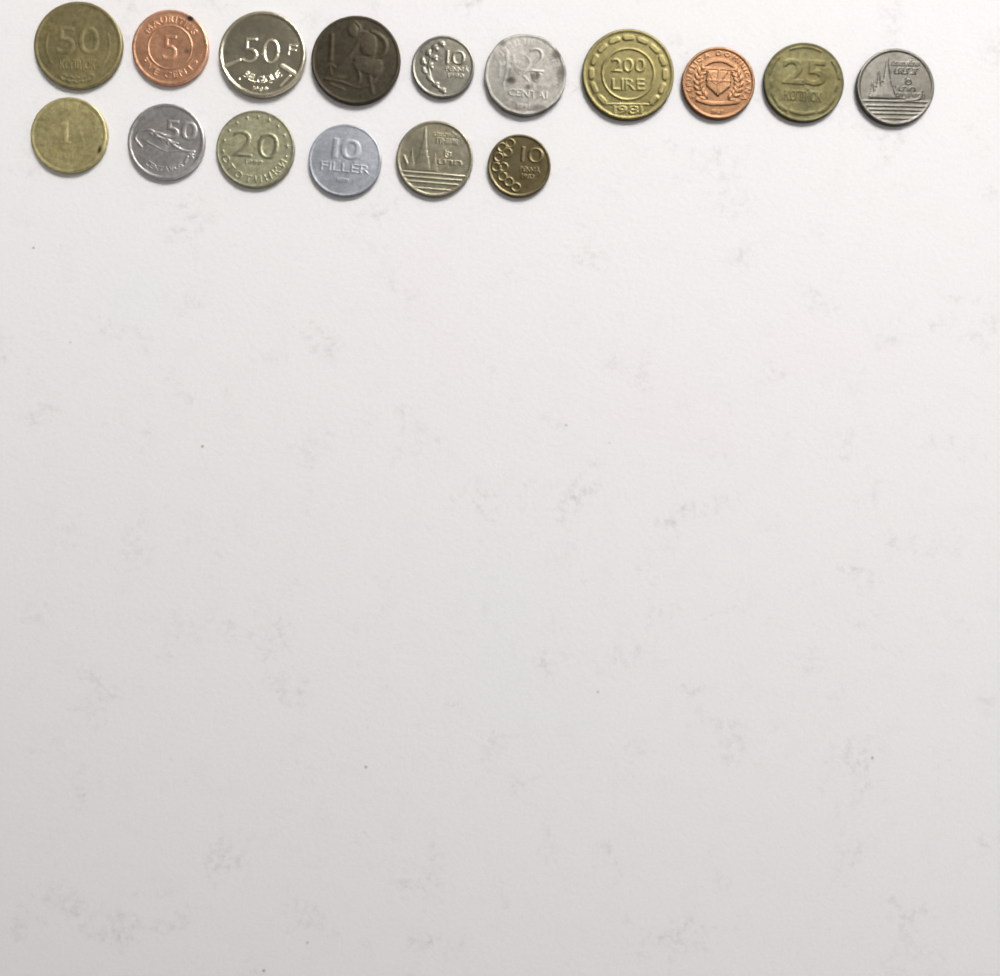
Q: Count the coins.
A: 16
